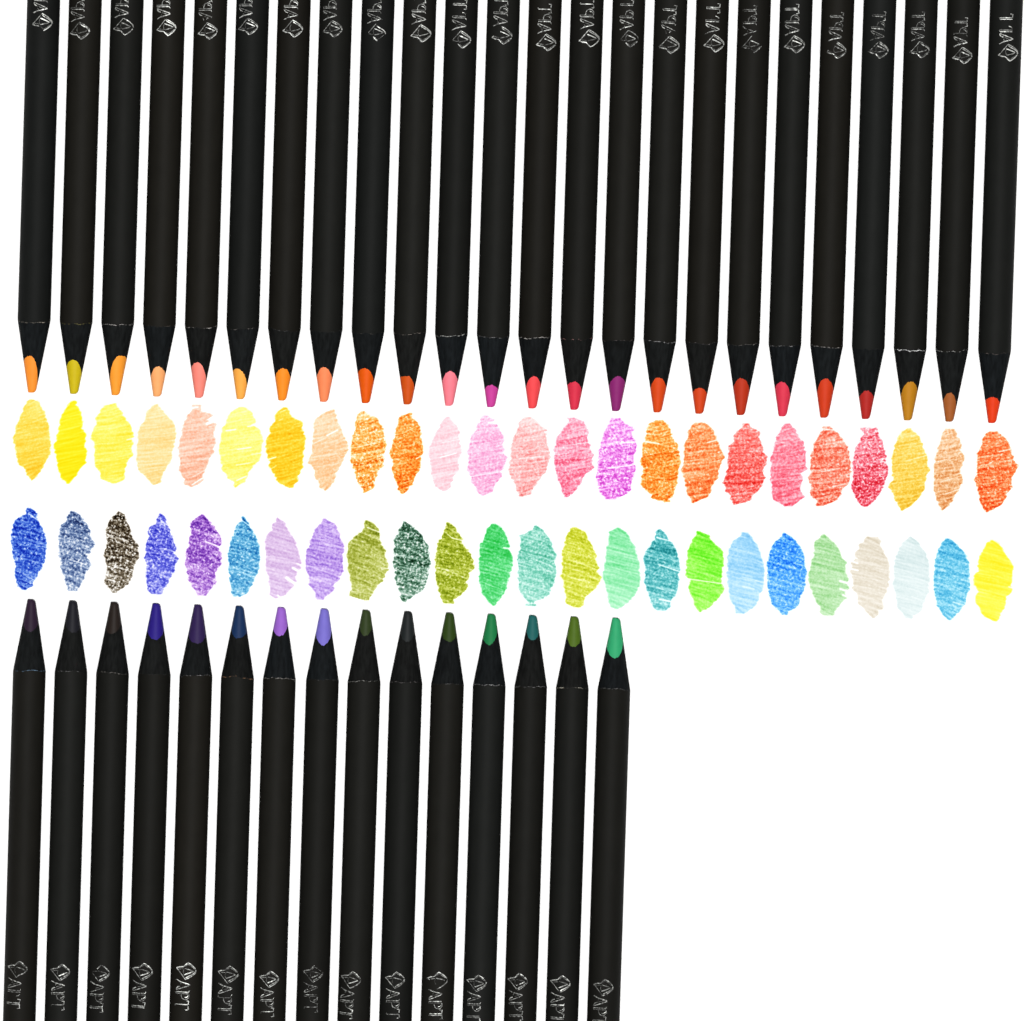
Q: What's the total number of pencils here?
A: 39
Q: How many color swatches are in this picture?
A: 48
